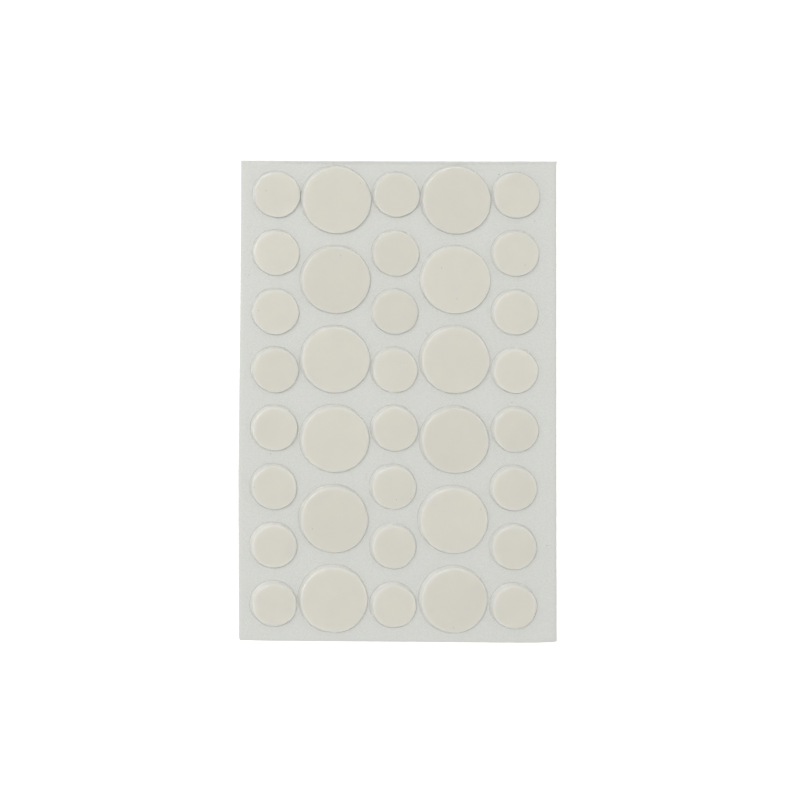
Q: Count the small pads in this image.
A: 24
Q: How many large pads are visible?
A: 12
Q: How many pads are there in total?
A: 36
